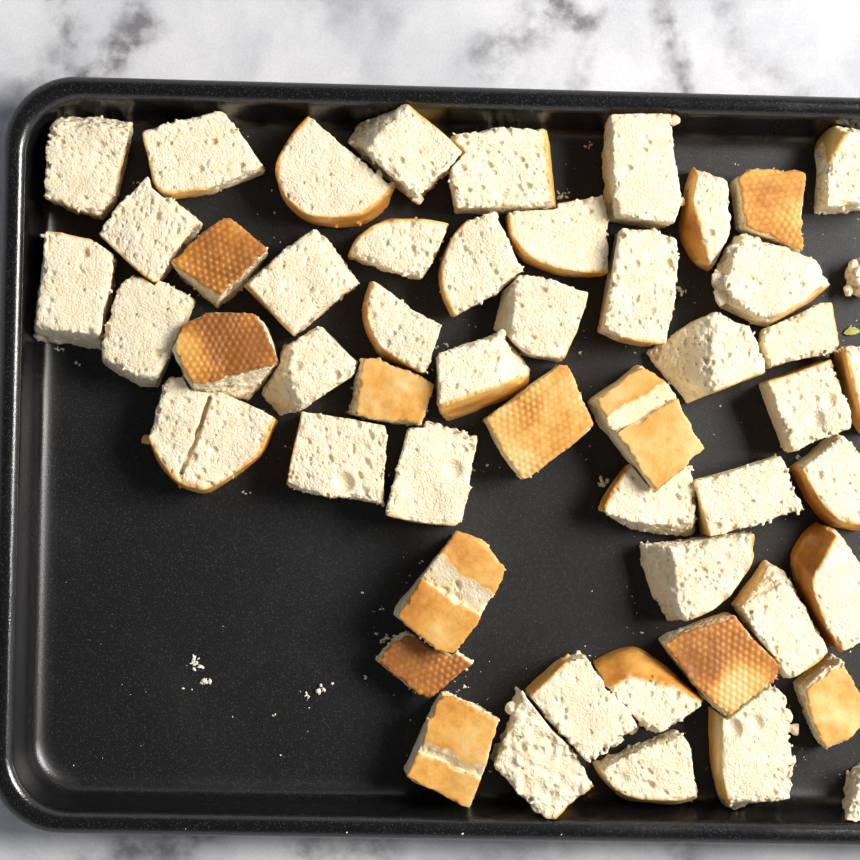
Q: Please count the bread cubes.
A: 52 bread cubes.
